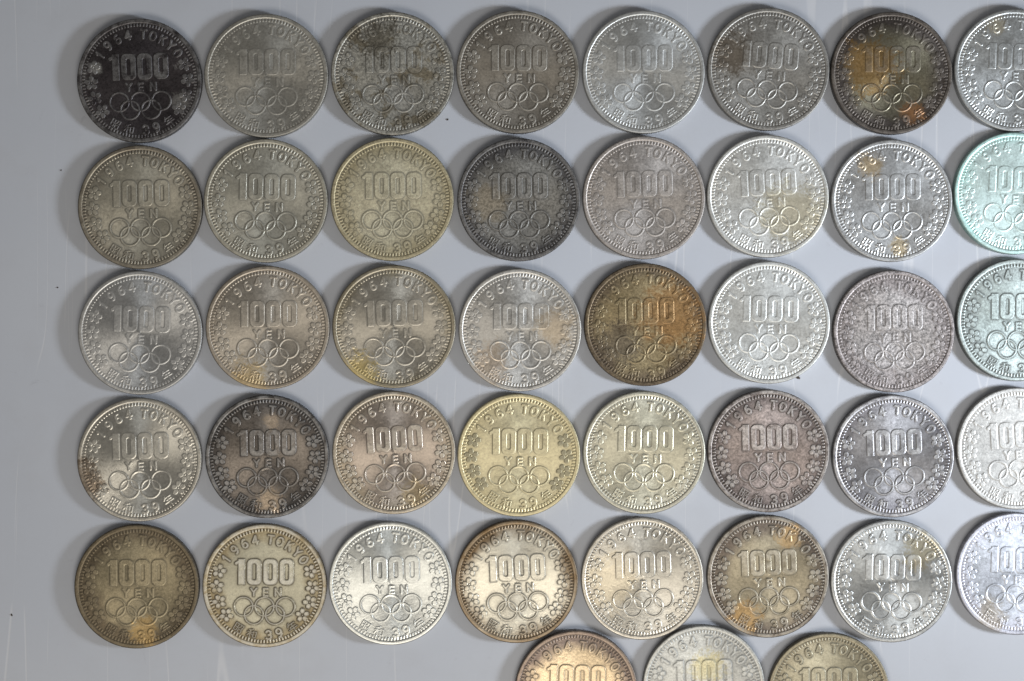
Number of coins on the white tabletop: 43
